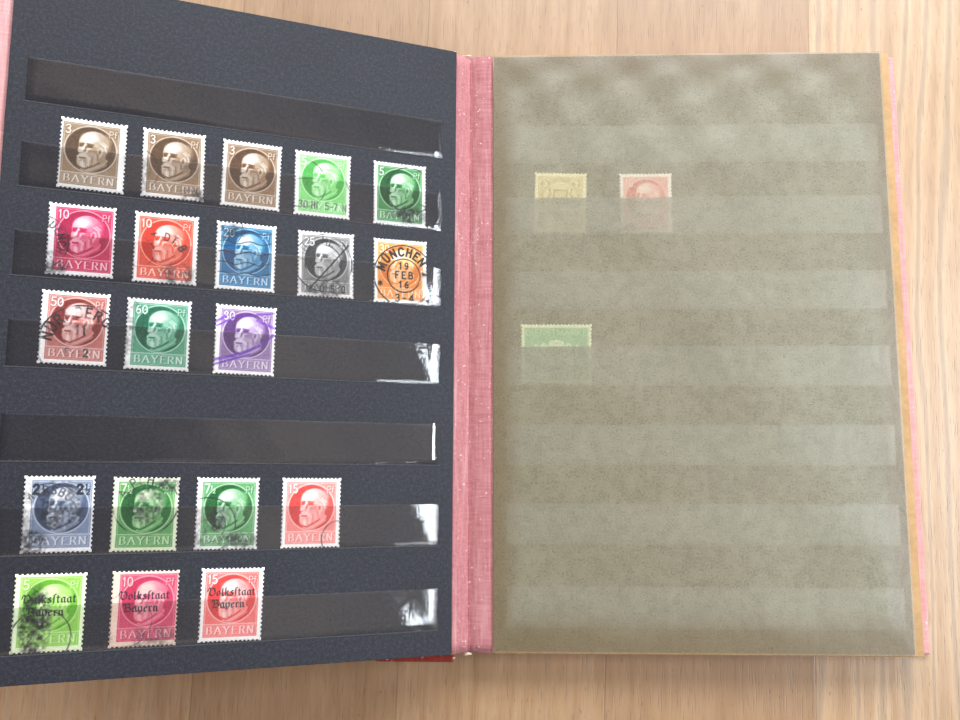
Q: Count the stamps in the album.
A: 23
